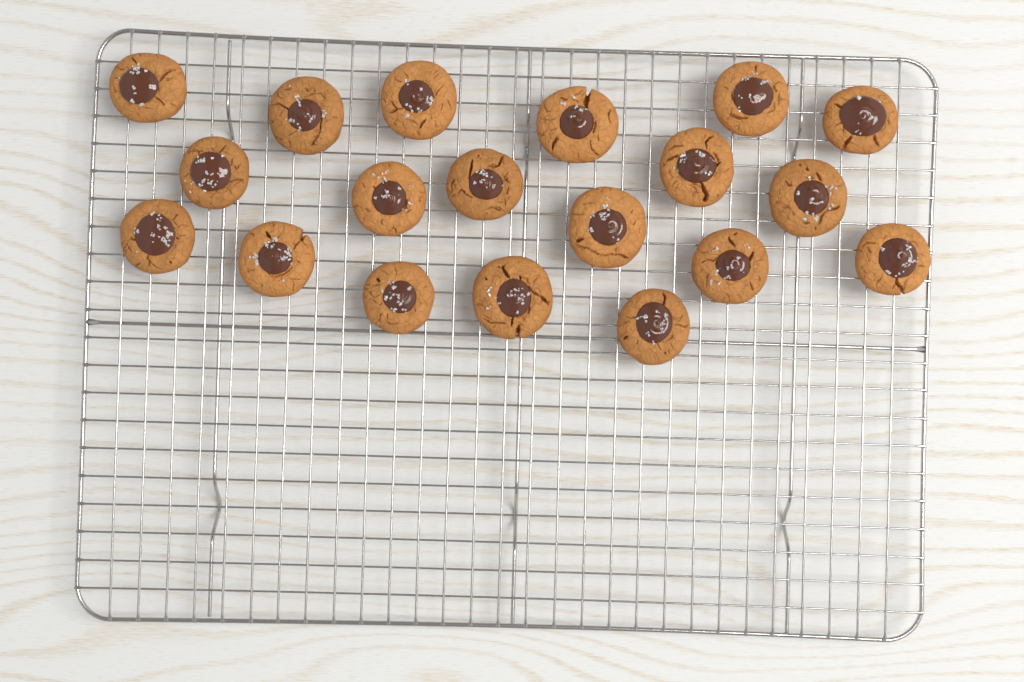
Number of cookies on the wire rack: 19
